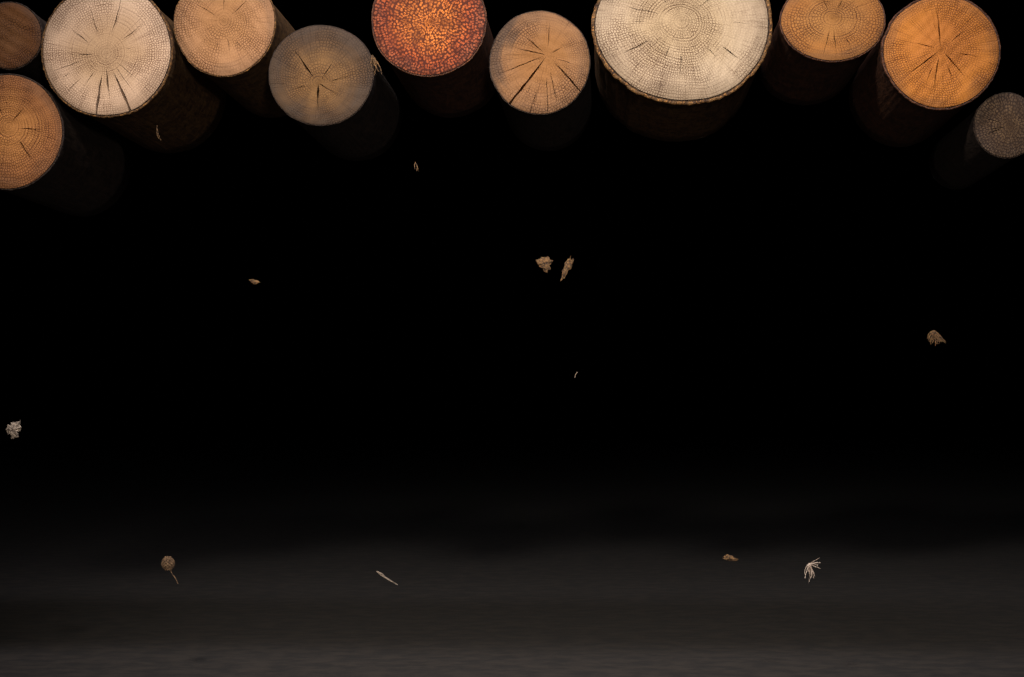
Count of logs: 11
